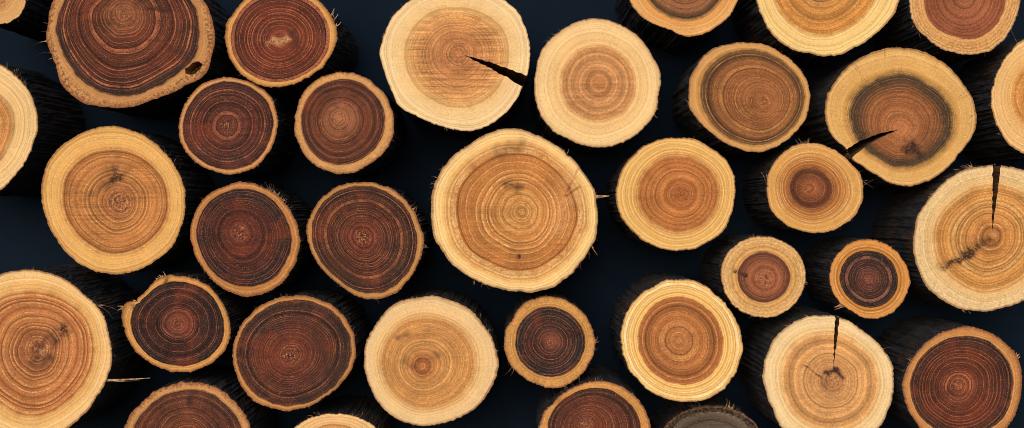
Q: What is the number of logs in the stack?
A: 35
